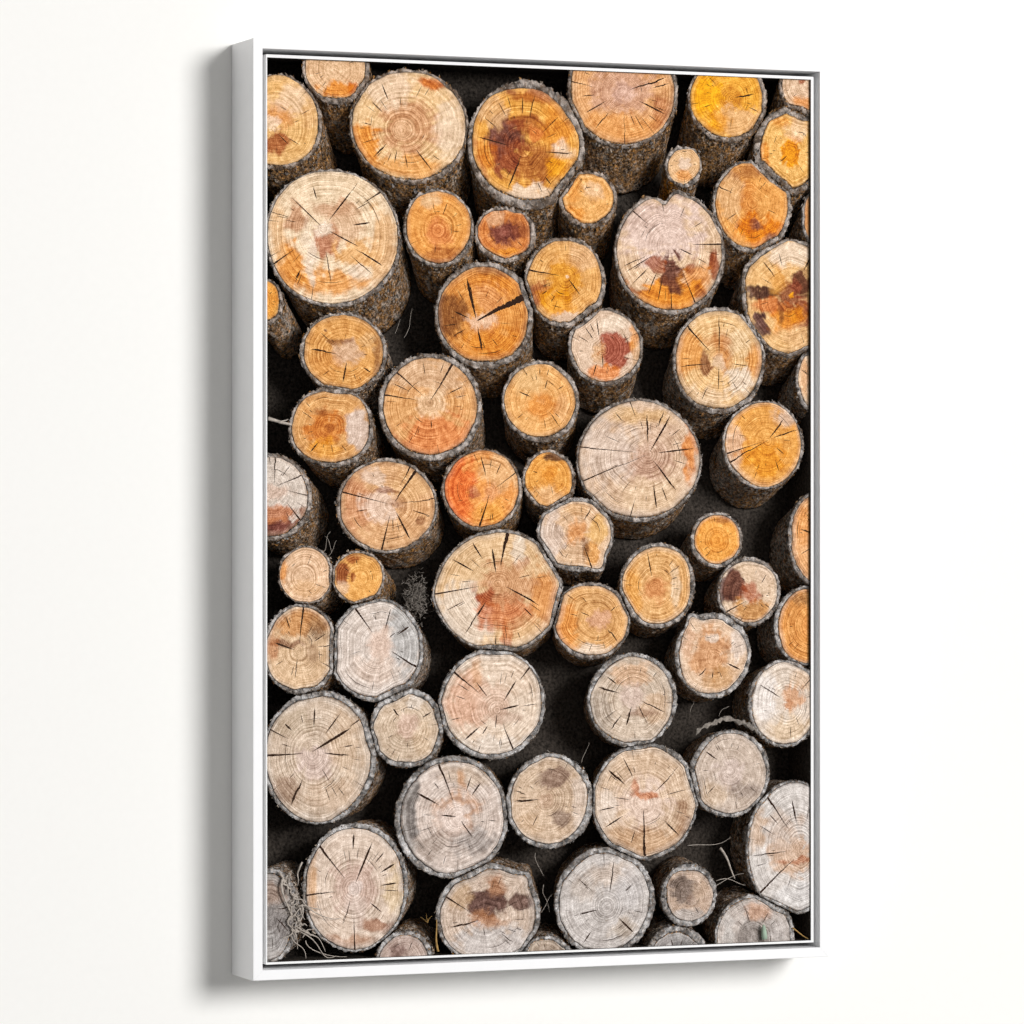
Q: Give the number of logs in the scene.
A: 65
